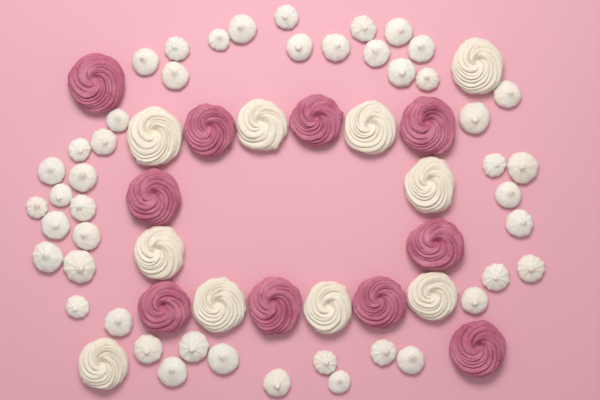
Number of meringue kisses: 46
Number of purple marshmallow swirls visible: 10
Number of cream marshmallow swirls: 10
